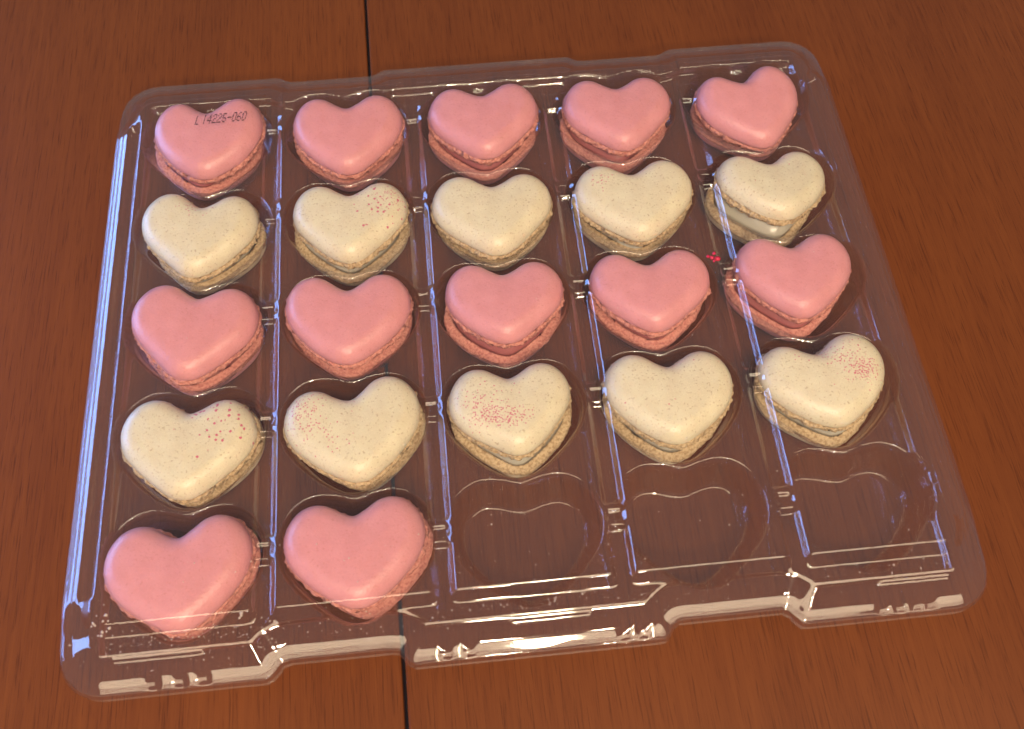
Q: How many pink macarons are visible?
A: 12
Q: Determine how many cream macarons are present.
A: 10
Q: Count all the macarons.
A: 22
